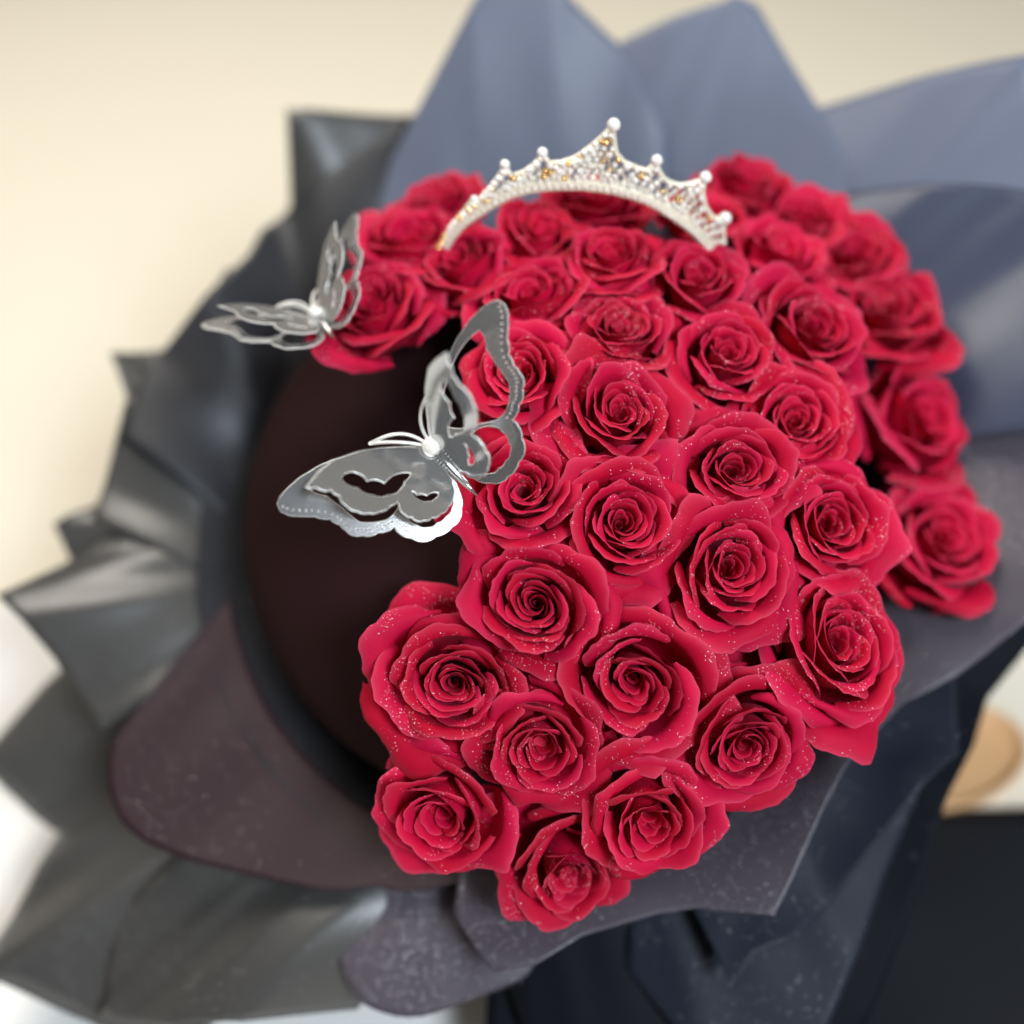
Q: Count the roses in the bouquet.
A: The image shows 37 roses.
